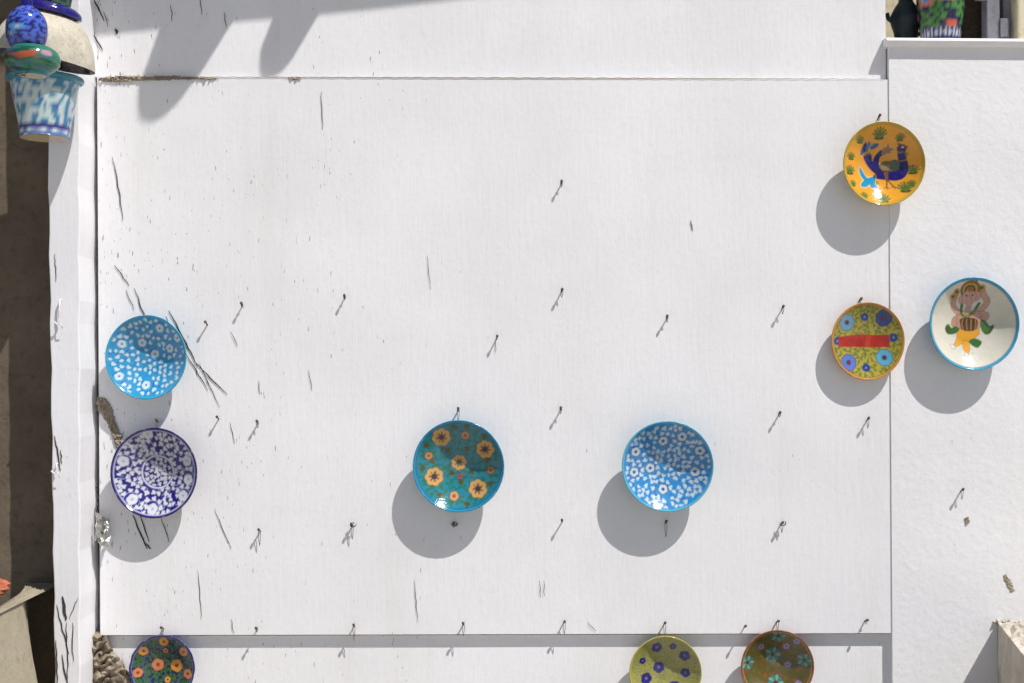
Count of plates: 10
